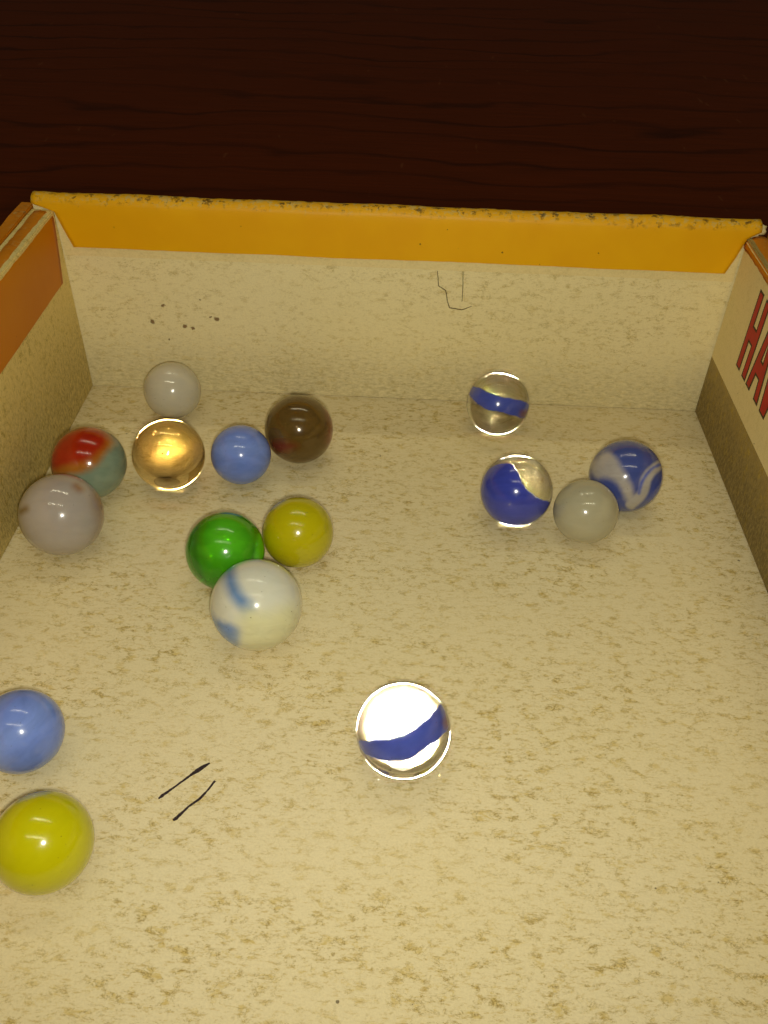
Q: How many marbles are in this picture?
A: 16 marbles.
